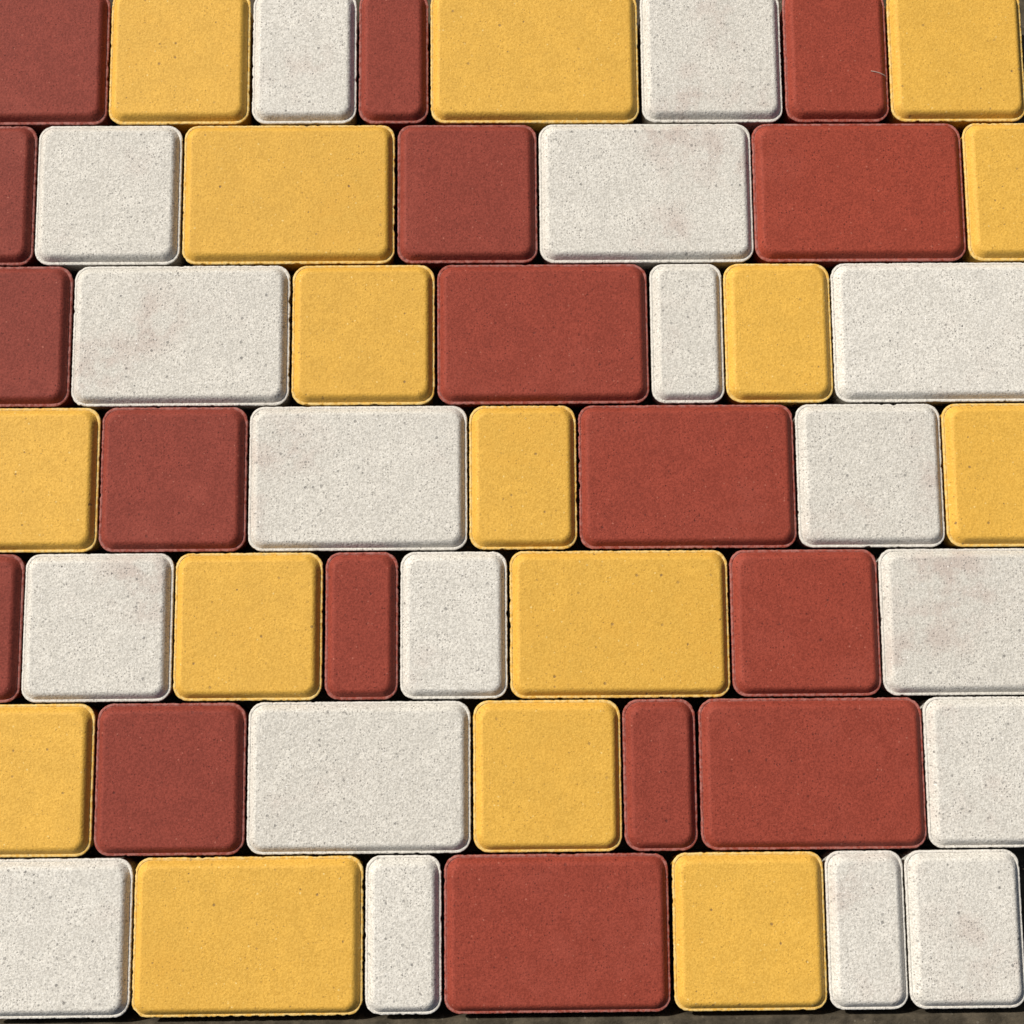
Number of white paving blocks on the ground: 18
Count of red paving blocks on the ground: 17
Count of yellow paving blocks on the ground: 16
